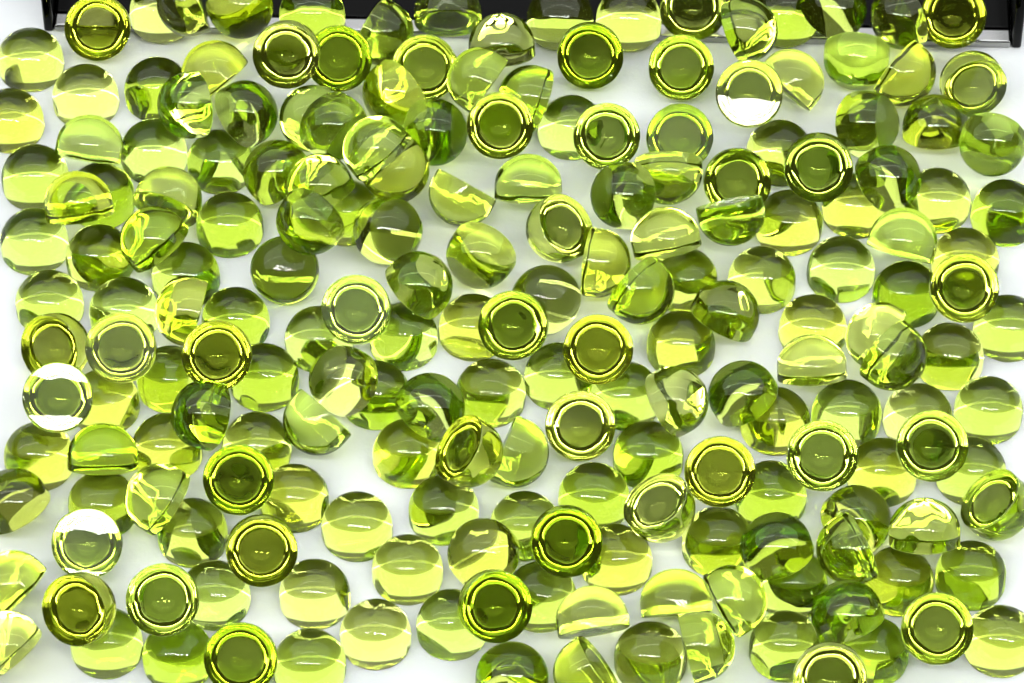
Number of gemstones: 200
